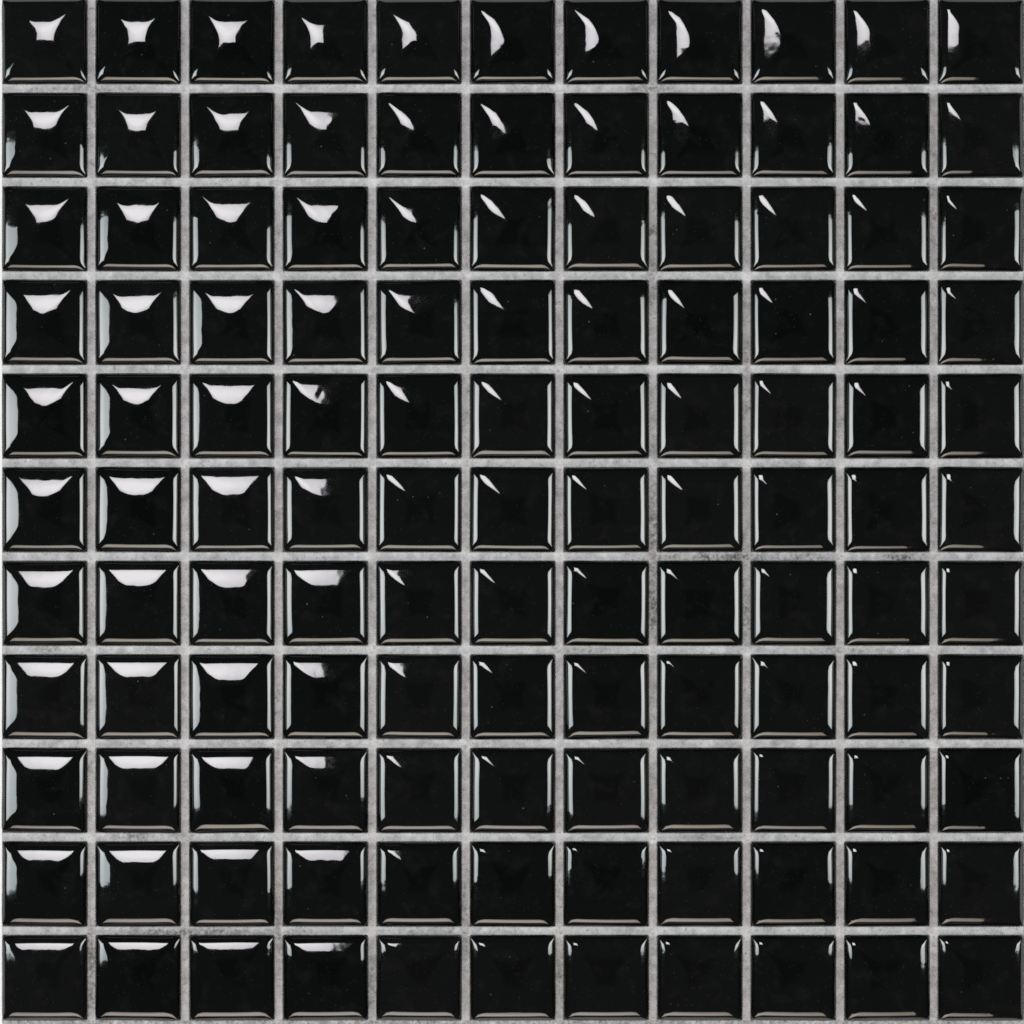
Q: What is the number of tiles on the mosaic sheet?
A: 121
